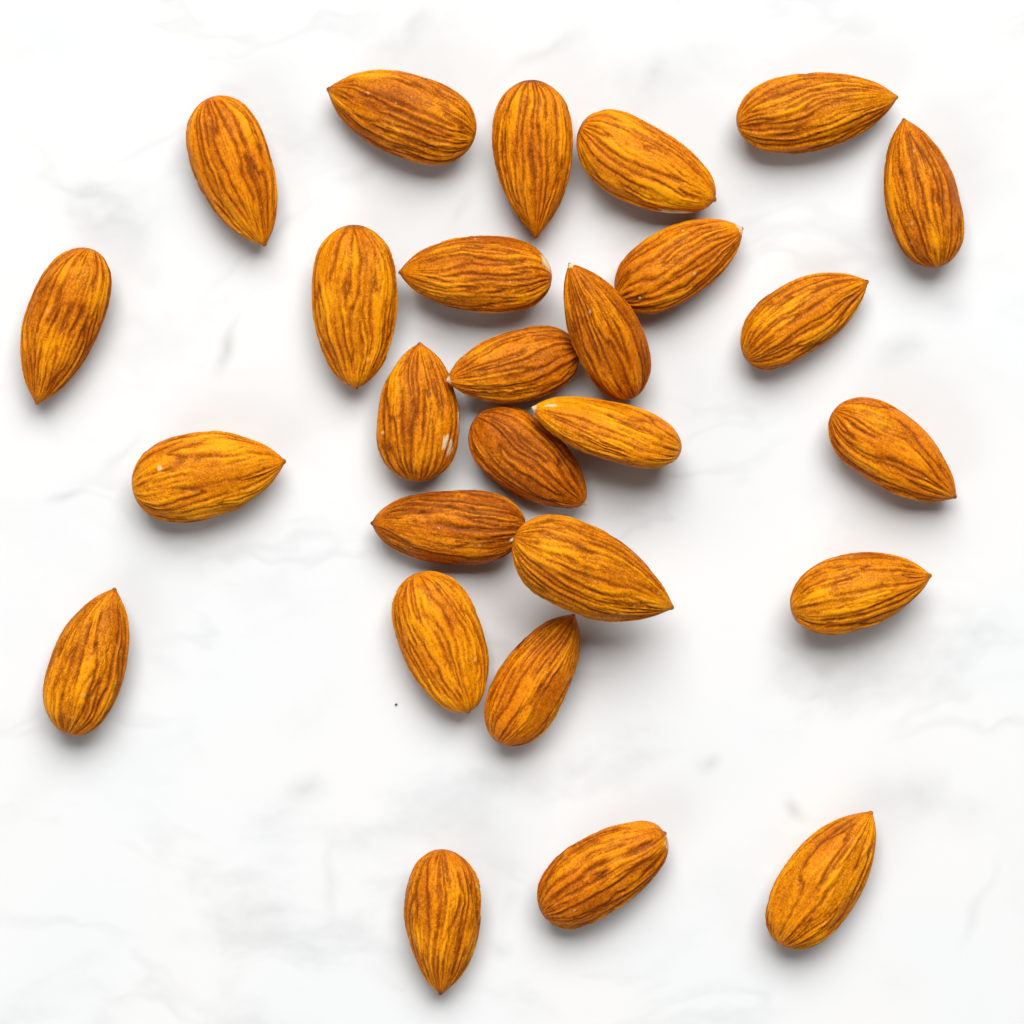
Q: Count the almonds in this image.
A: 27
